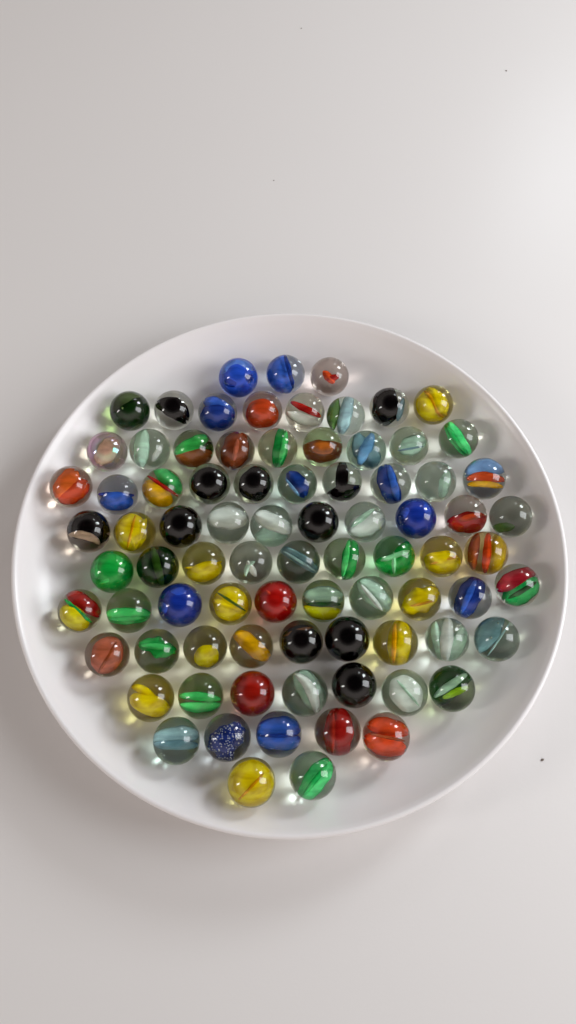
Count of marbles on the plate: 82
